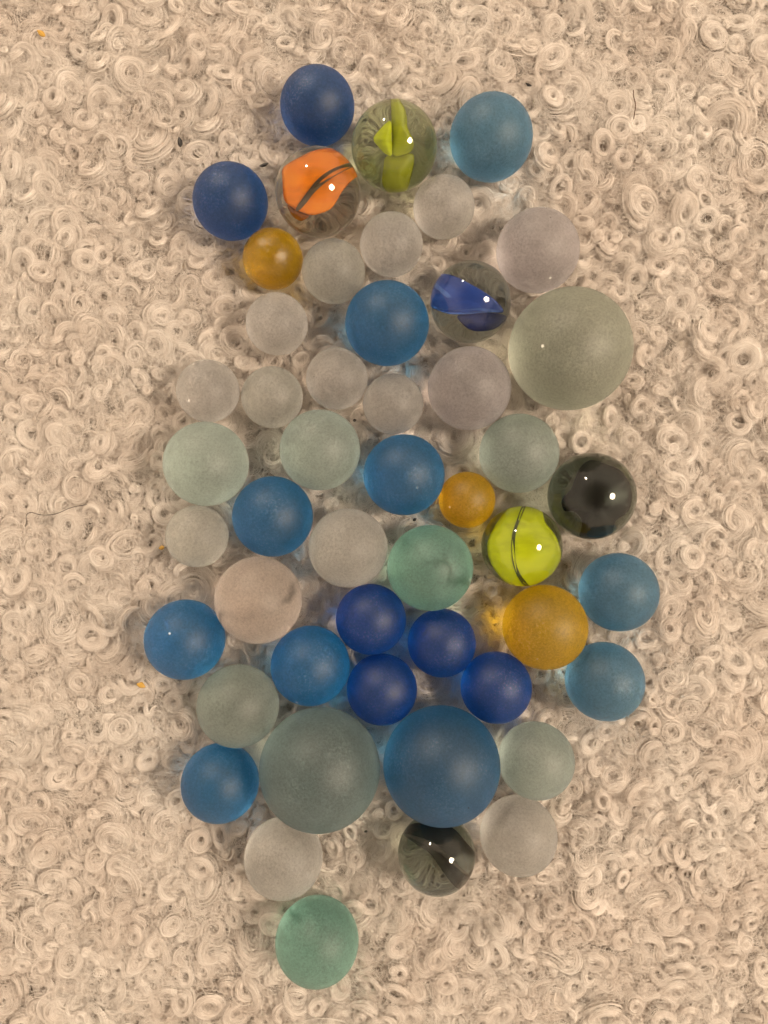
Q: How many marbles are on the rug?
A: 49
